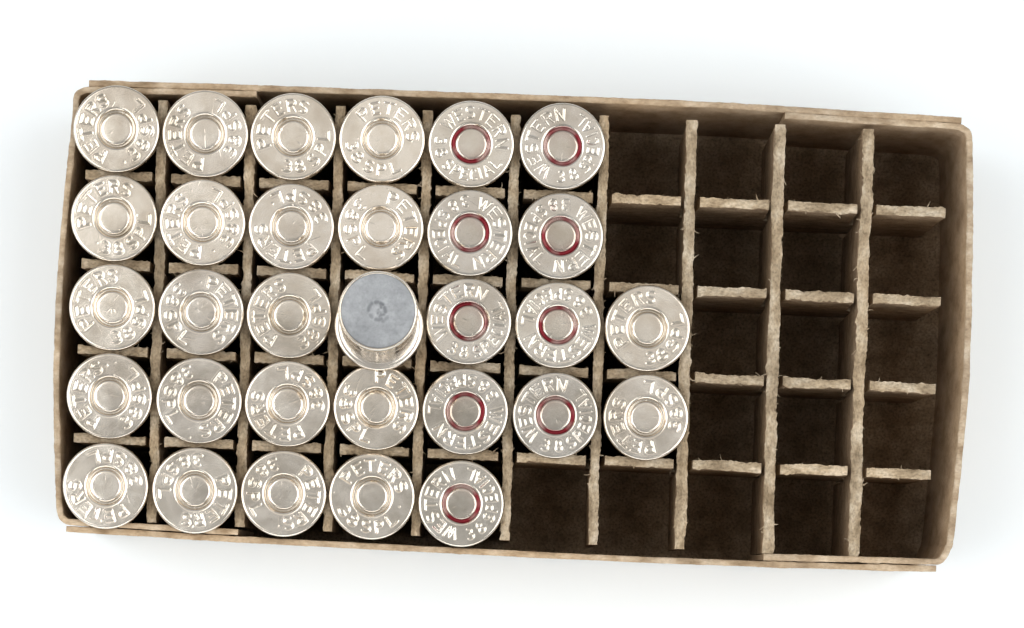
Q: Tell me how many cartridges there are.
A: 31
